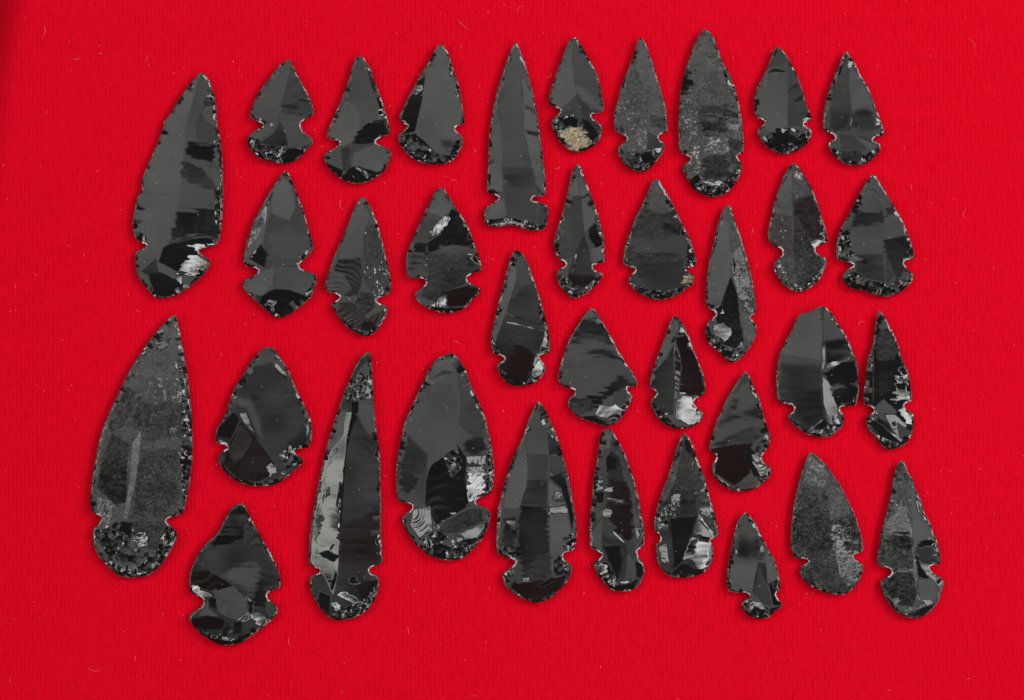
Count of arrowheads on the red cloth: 35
